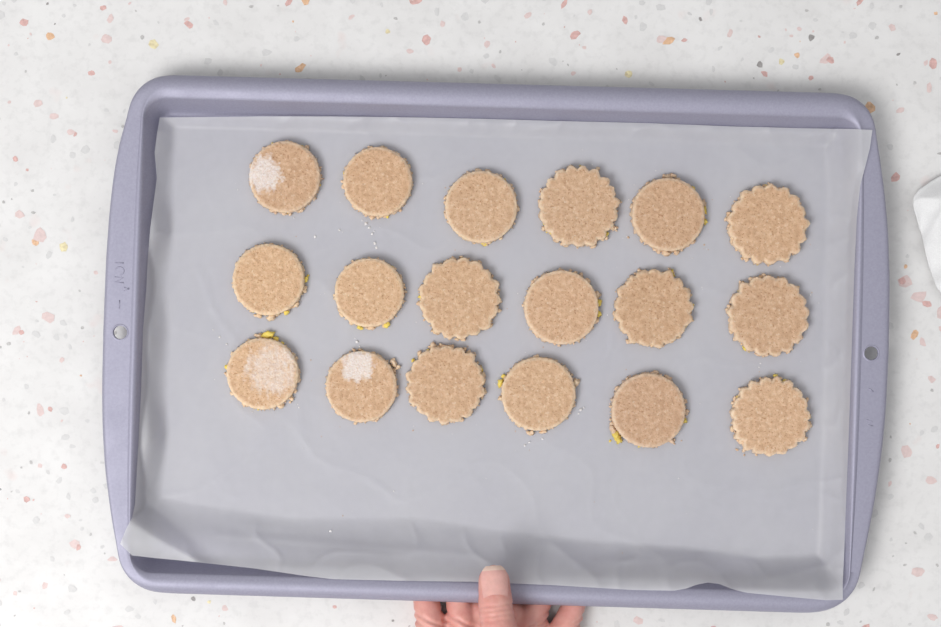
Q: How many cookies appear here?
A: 18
